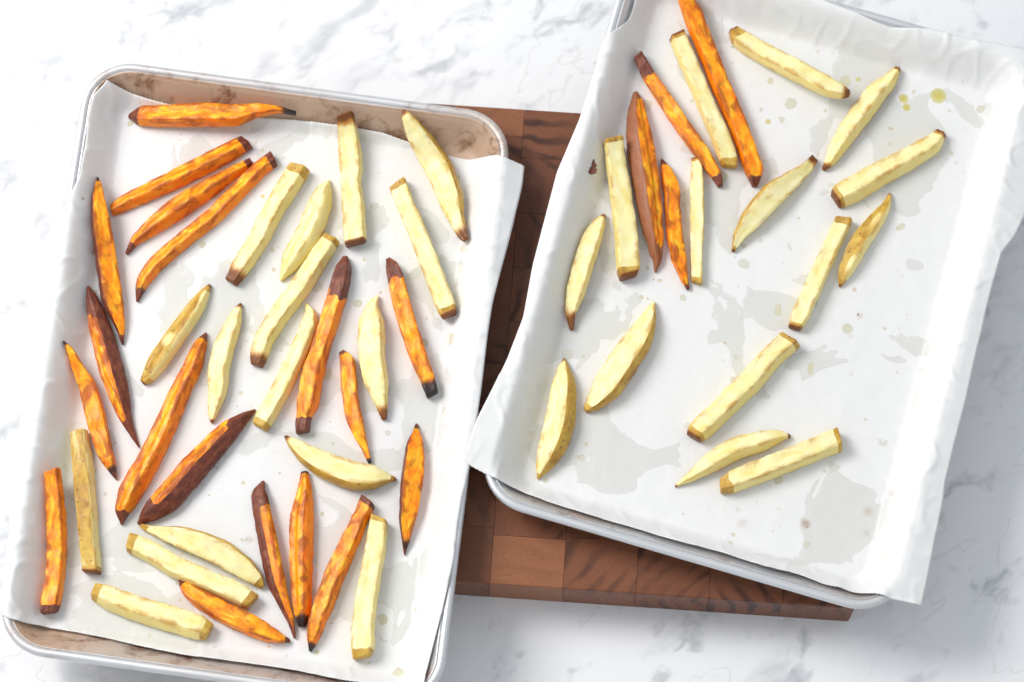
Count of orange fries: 22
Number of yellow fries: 31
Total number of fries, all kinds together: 53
